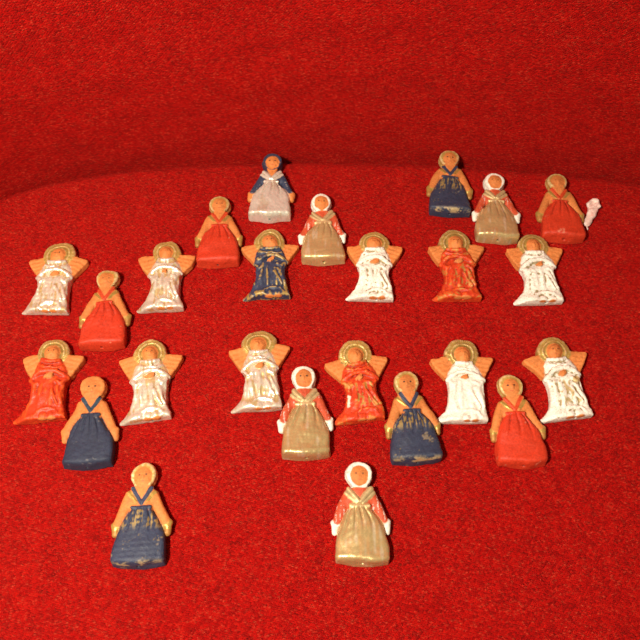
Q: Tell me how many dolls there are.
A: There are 13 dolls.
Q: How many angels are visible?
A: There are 12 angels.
